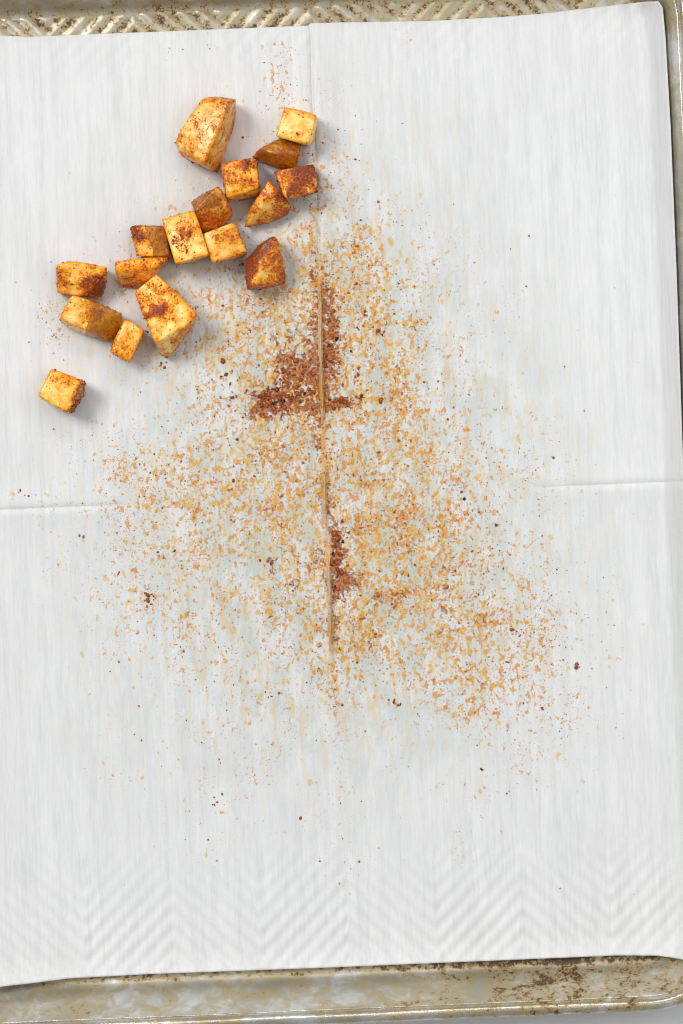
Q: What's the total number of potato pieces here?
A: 17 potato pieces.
